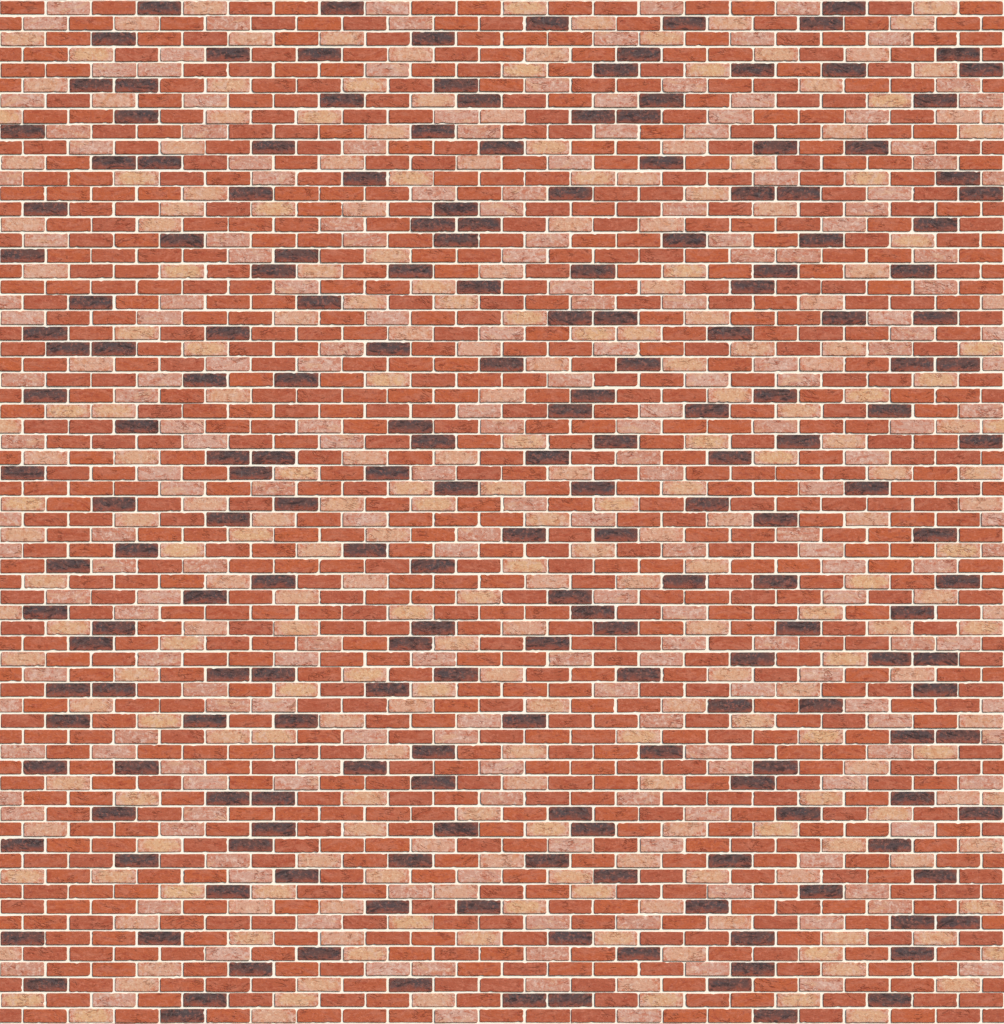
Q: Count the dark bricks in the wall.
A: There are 200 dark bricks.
